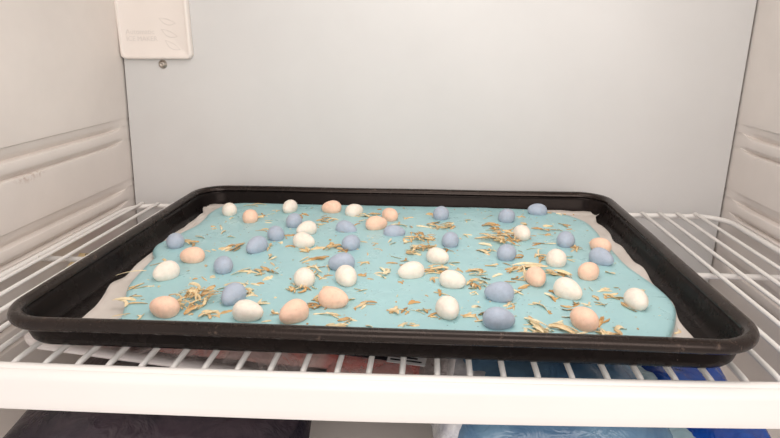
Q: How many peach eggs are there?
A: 12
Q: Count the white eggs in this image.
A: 17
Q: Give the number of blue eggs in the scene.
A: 19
